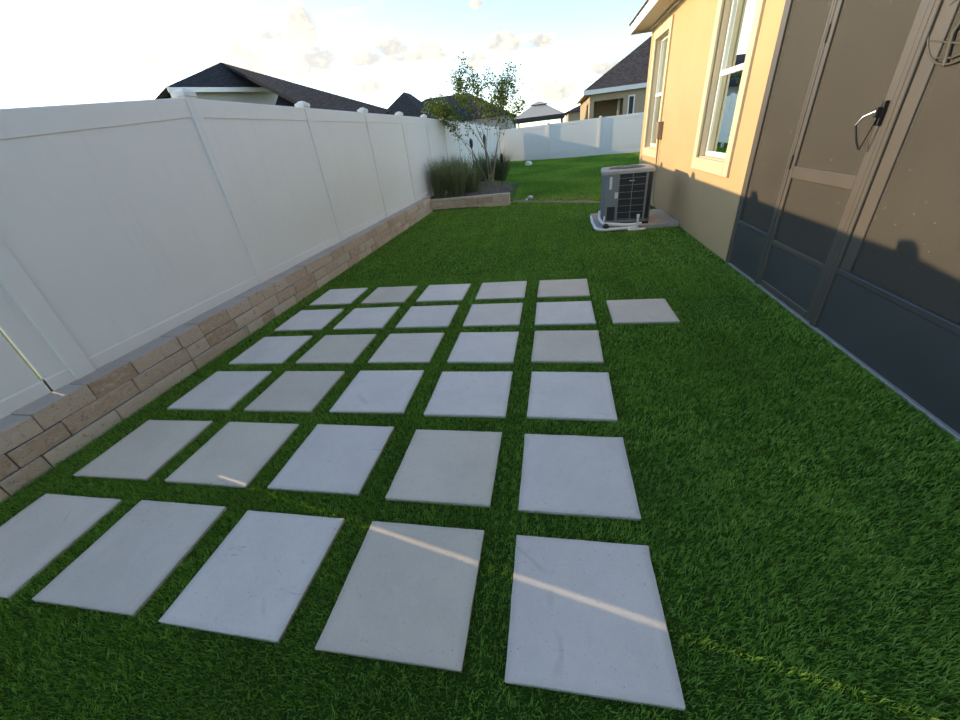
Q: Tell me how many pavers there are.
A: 31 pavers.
